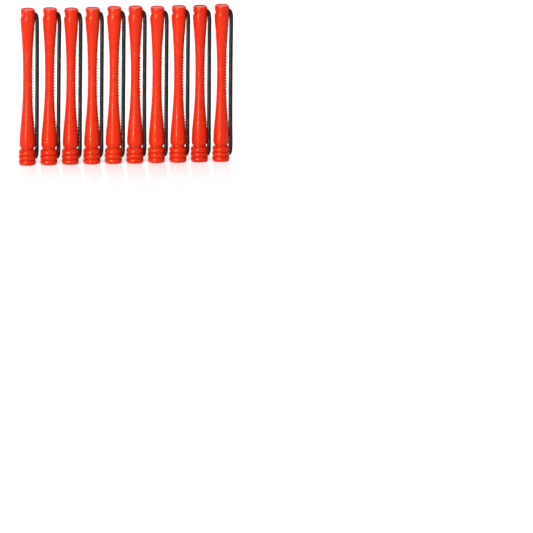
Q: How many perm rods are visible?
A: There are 10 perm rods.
